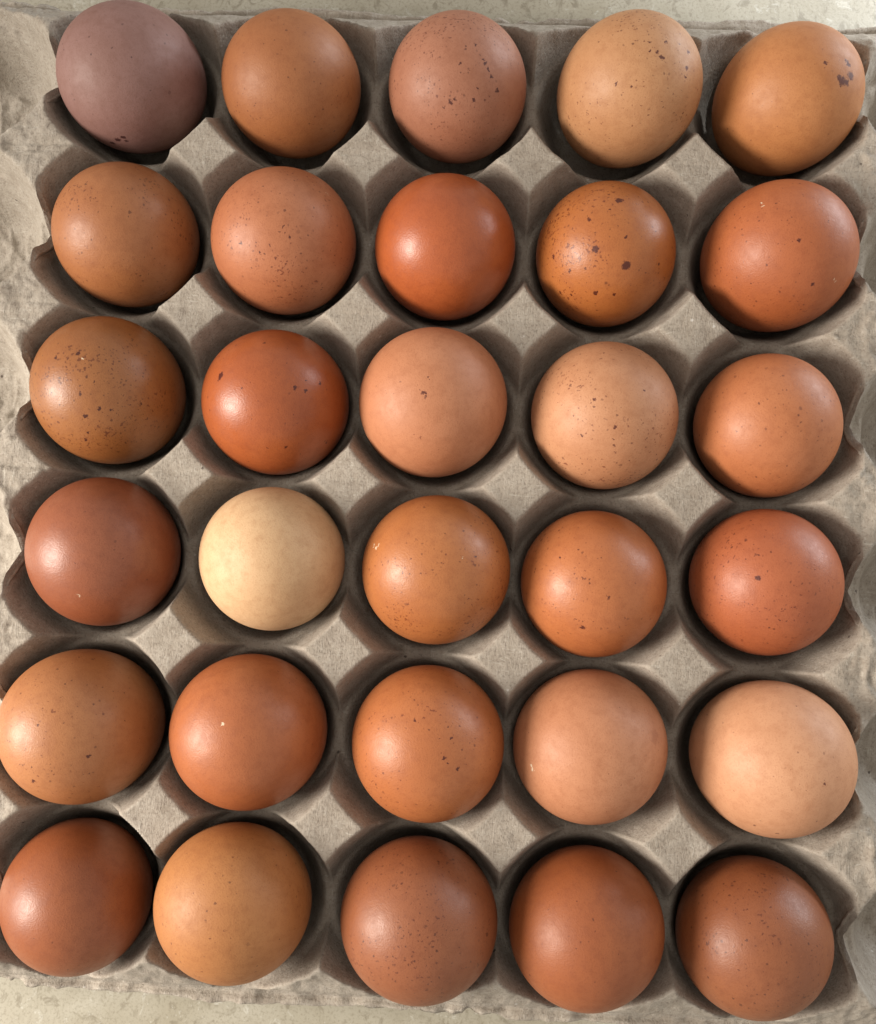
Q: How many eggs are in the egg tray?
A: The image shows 30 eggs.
